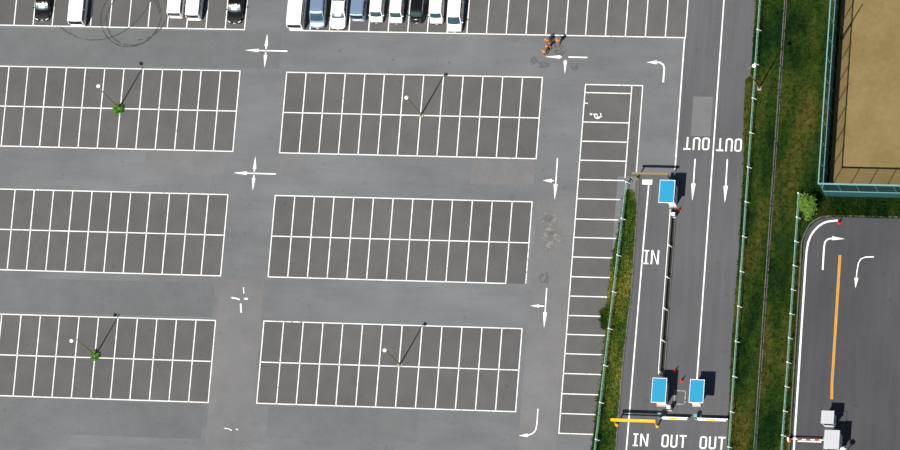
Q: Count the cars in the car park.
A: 14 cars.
